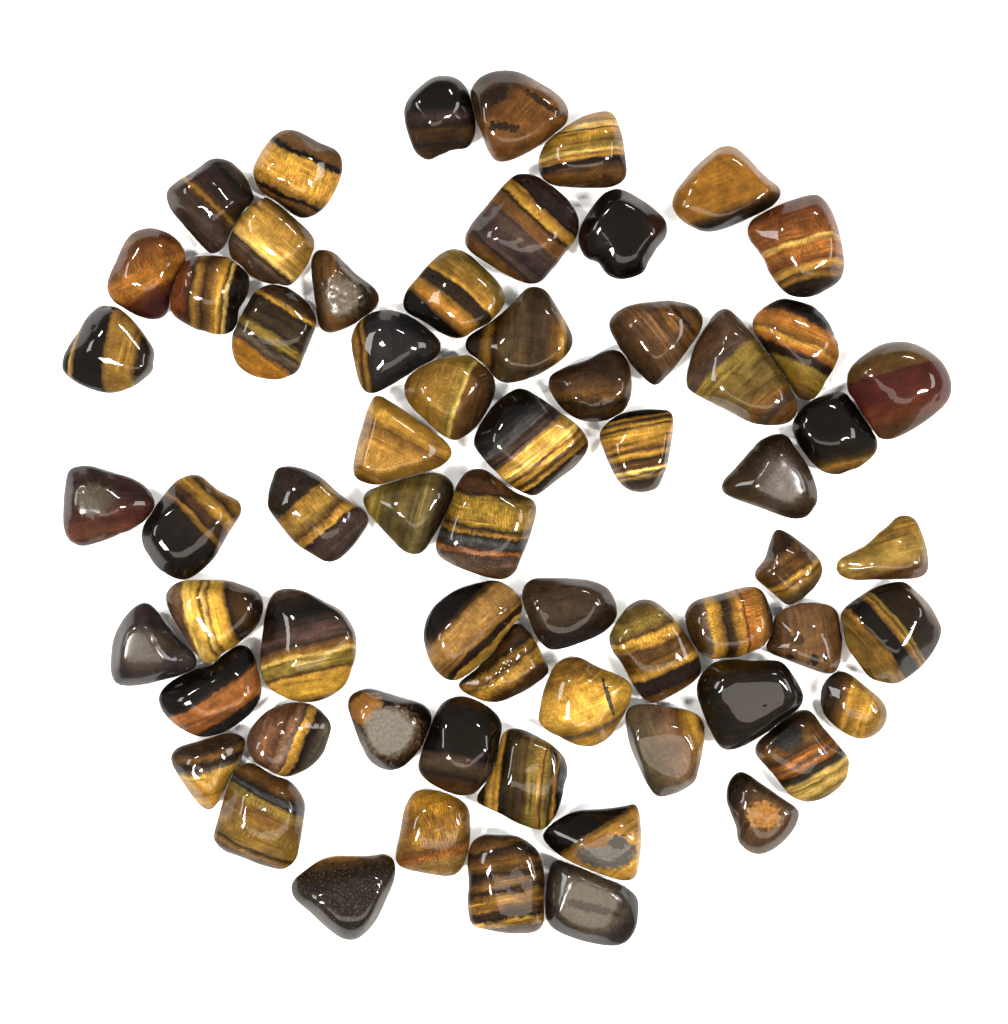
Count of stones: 64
